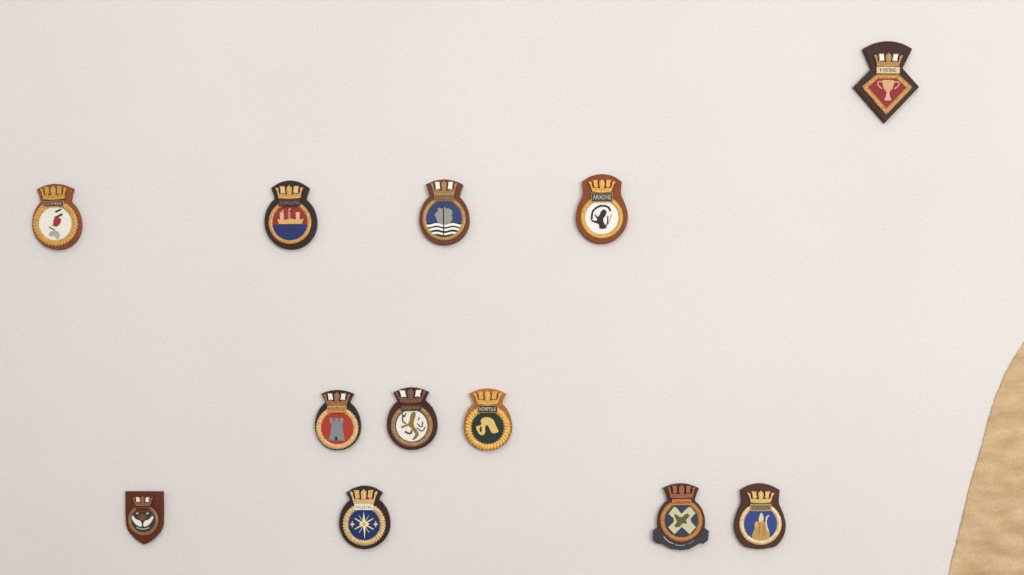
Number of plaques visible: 12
